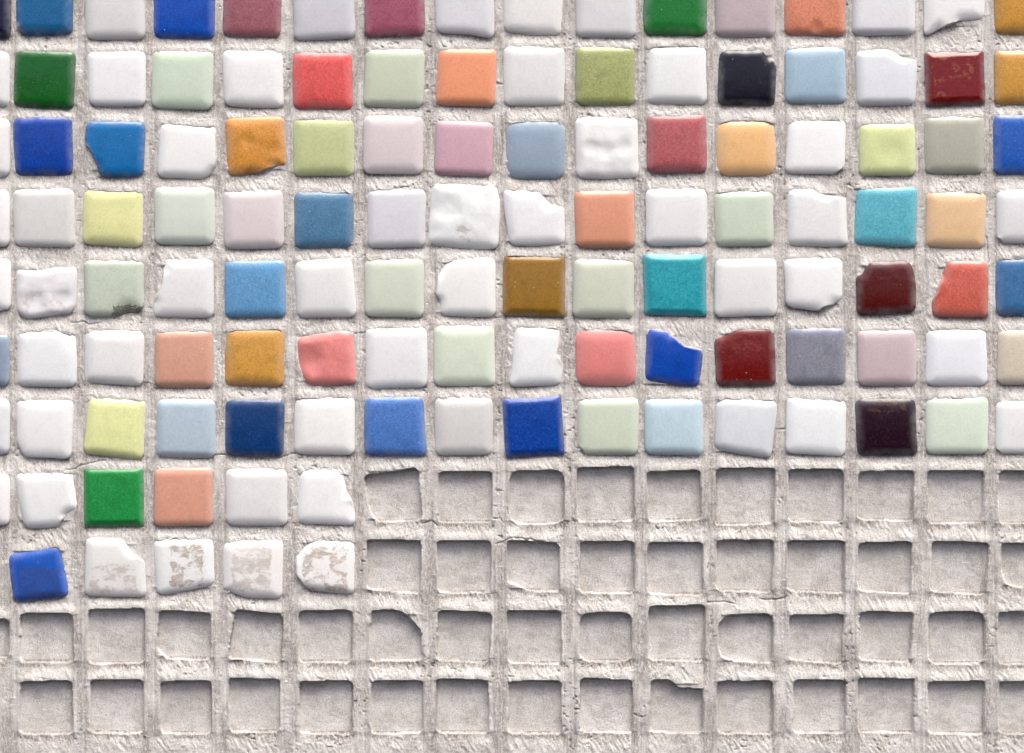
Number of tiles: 123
